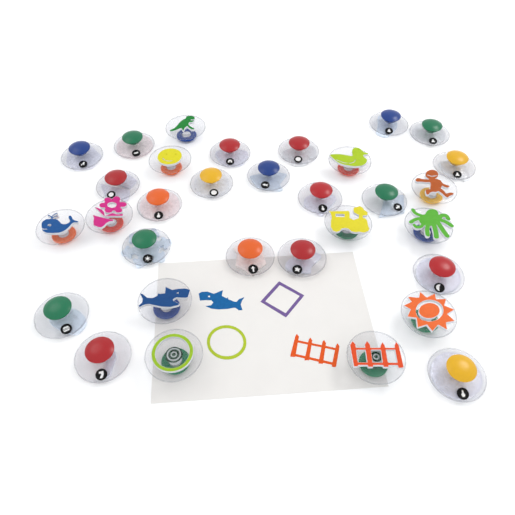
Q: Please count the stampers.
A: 32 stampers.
